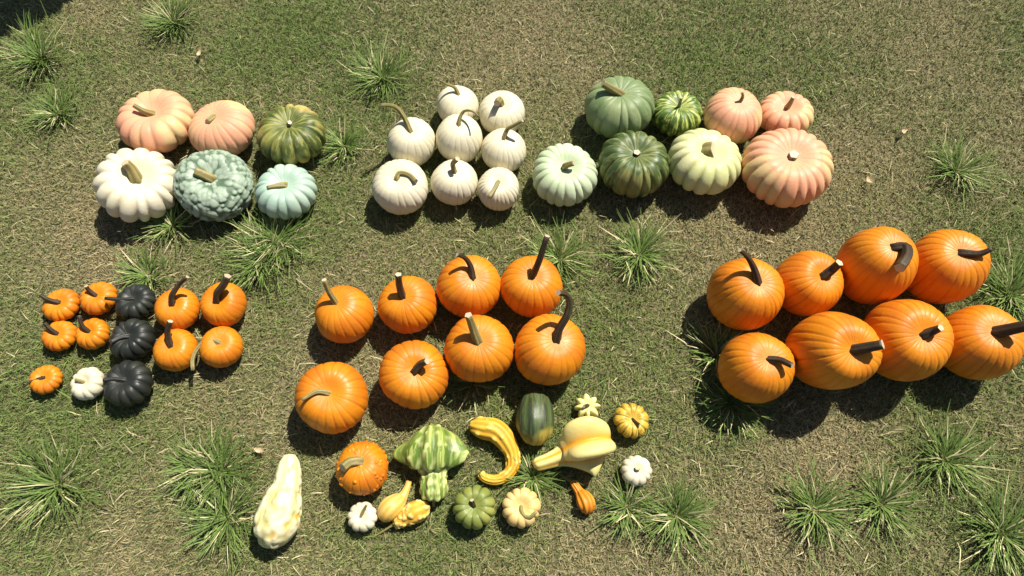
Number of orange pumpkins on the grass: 26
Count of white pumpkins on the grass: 12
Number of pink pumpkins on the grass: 5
